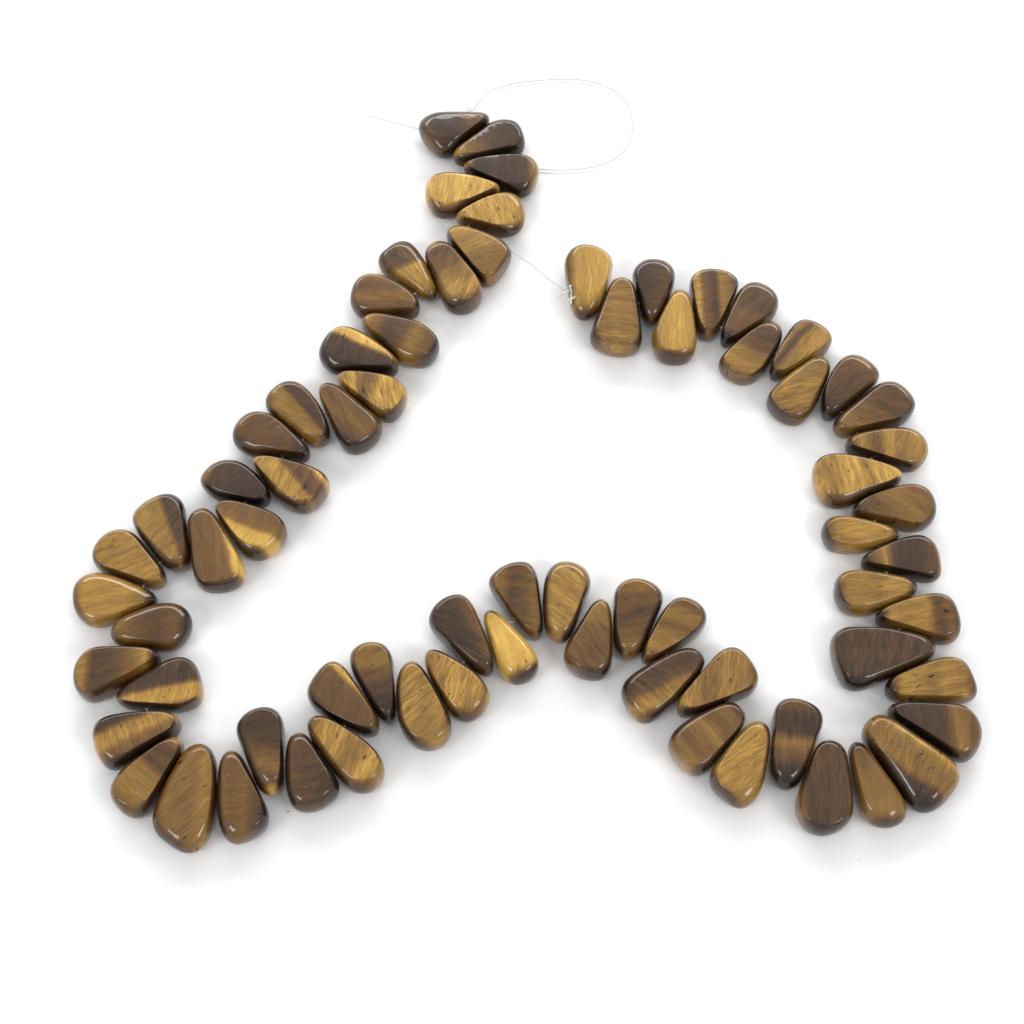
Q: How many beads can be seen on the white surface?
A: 72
